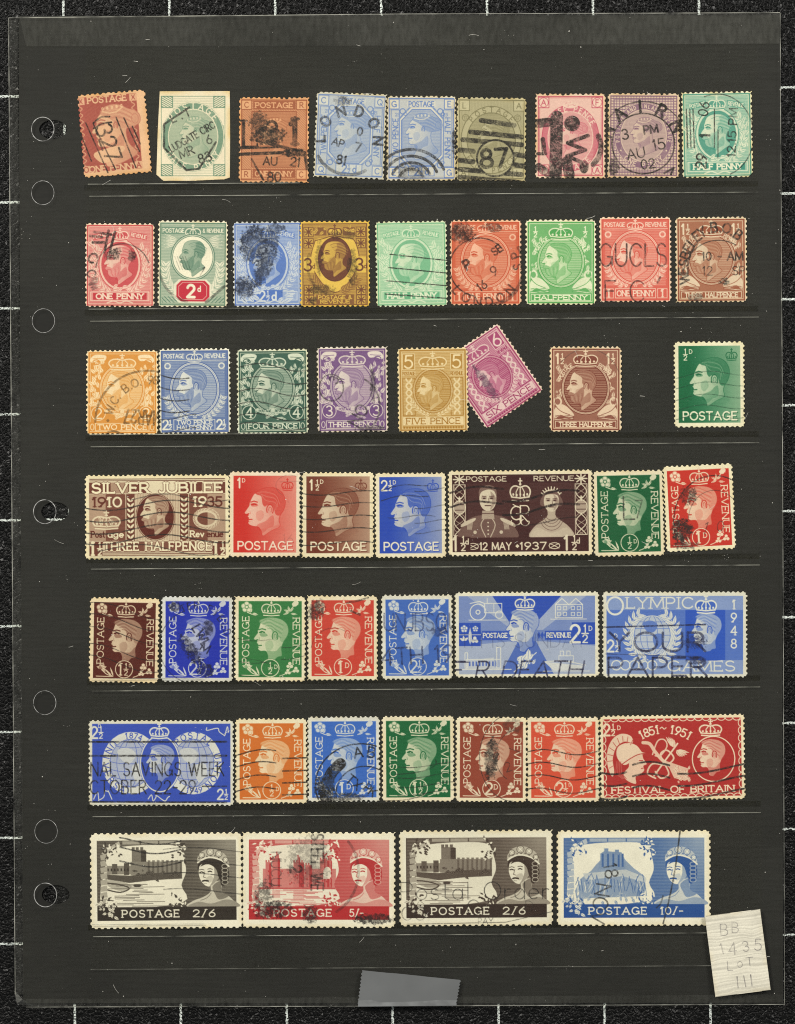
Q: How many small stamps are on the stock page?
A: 41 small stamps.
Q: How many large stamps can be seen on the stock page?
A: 10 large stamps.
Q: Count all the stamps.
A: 51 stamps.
